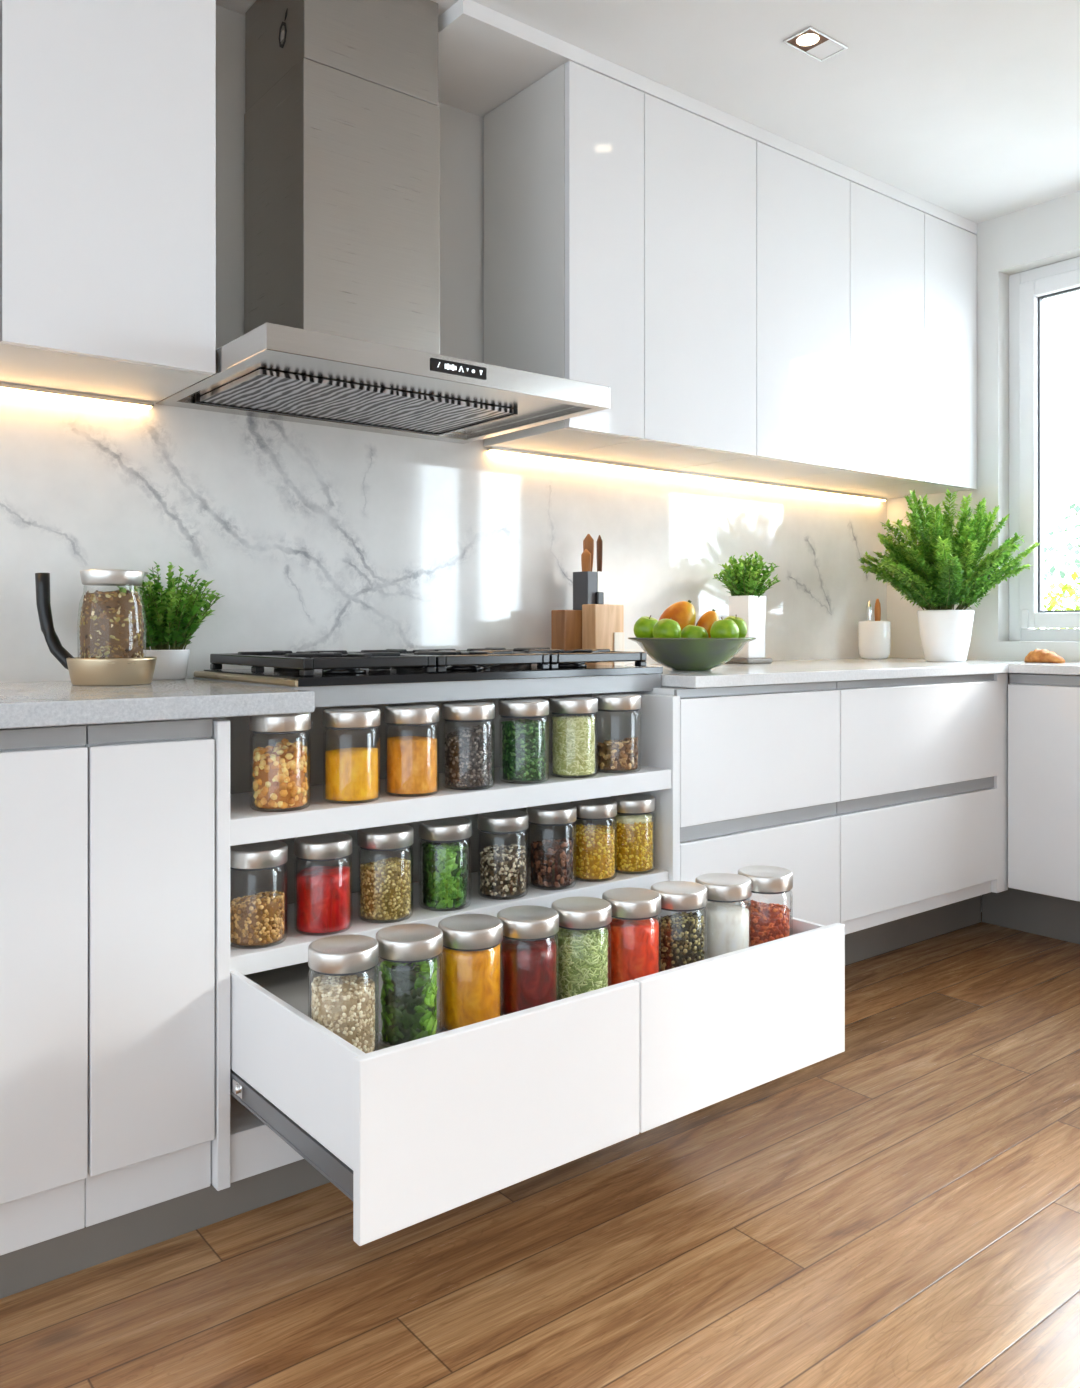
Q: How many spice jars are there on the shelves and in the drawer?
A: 24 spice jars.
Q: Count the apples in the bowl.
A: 5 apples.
